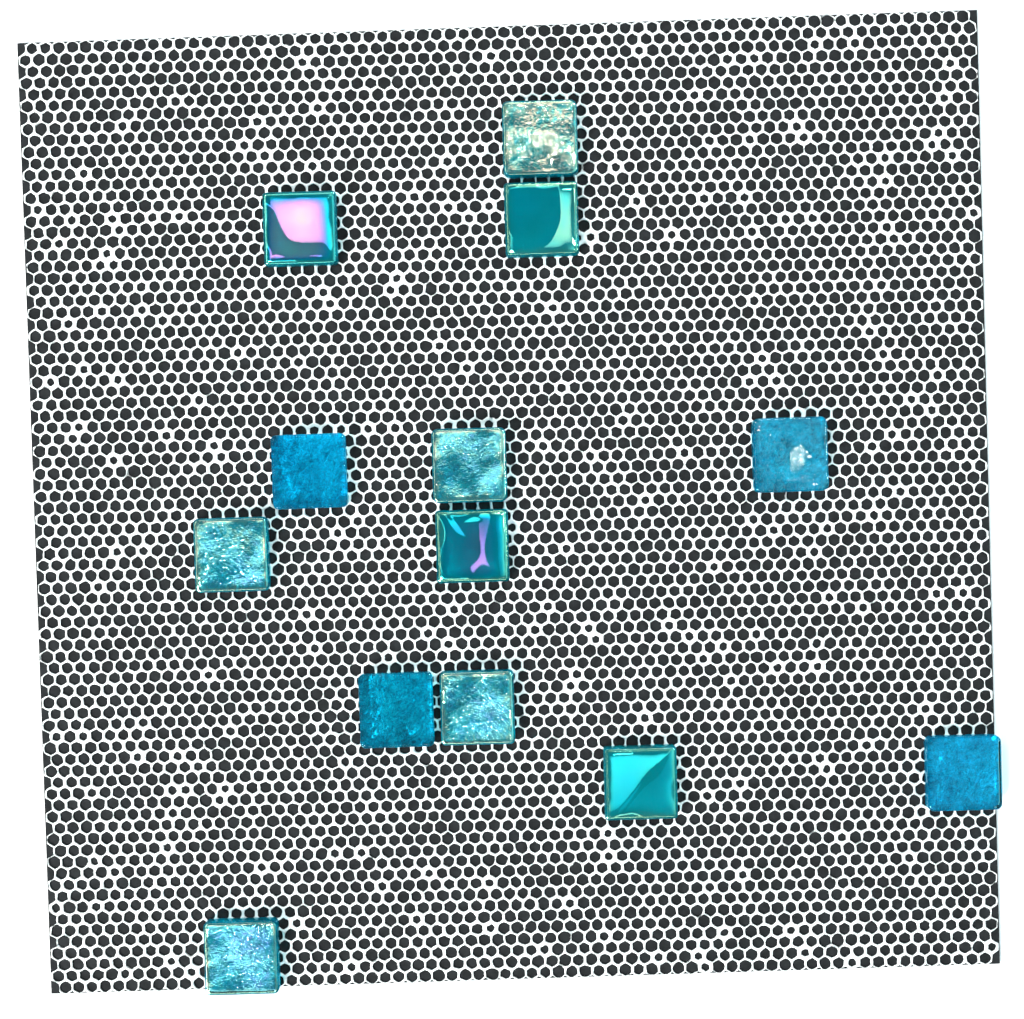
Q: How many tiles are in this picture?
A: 13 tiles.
